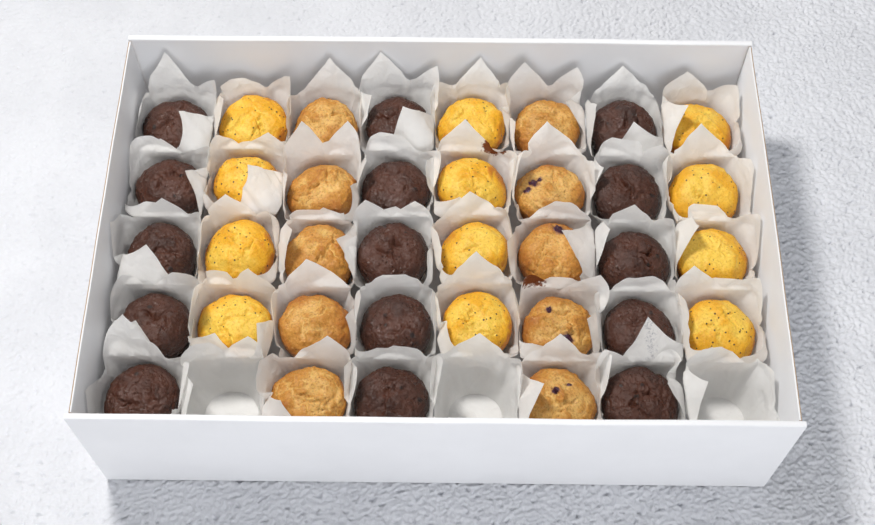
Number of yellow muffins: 12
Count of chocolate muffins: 15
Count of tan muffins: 10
